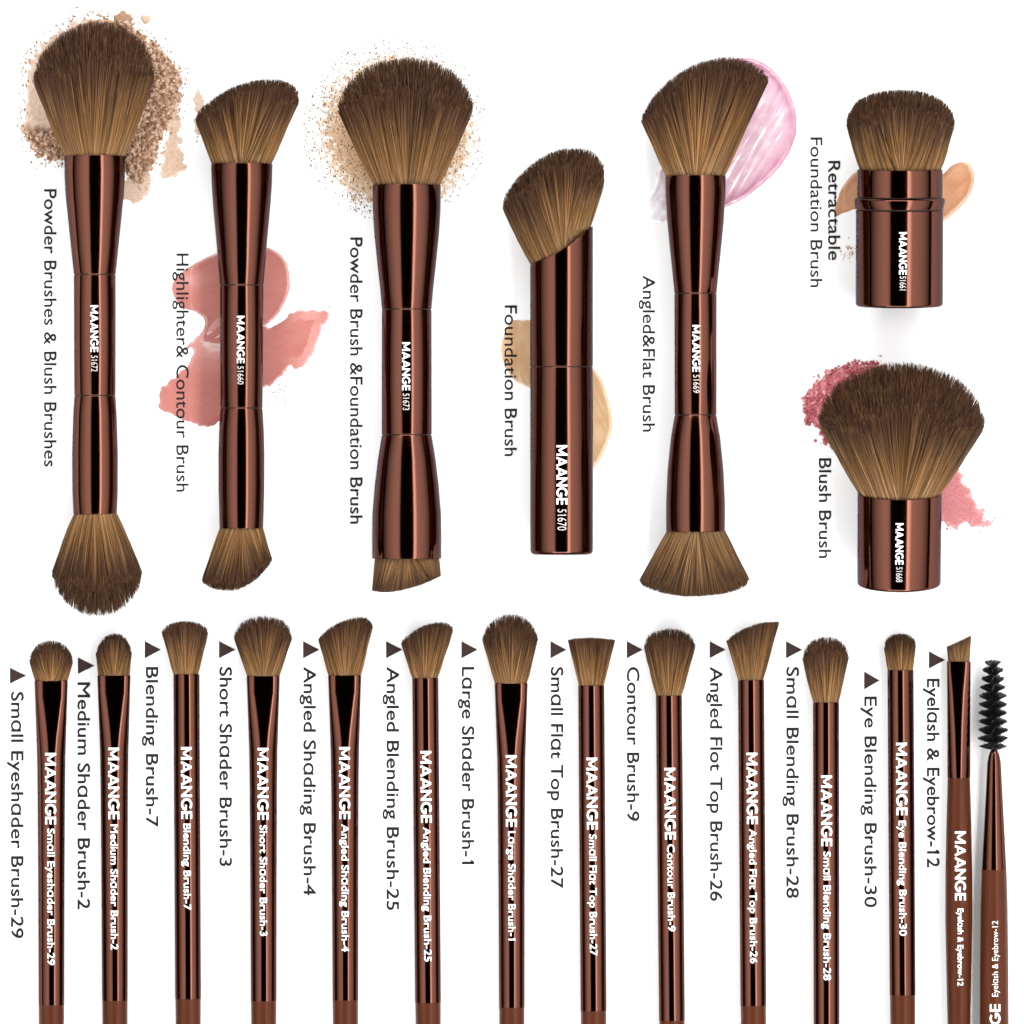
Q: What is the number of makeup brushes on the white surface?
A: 21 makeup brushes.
